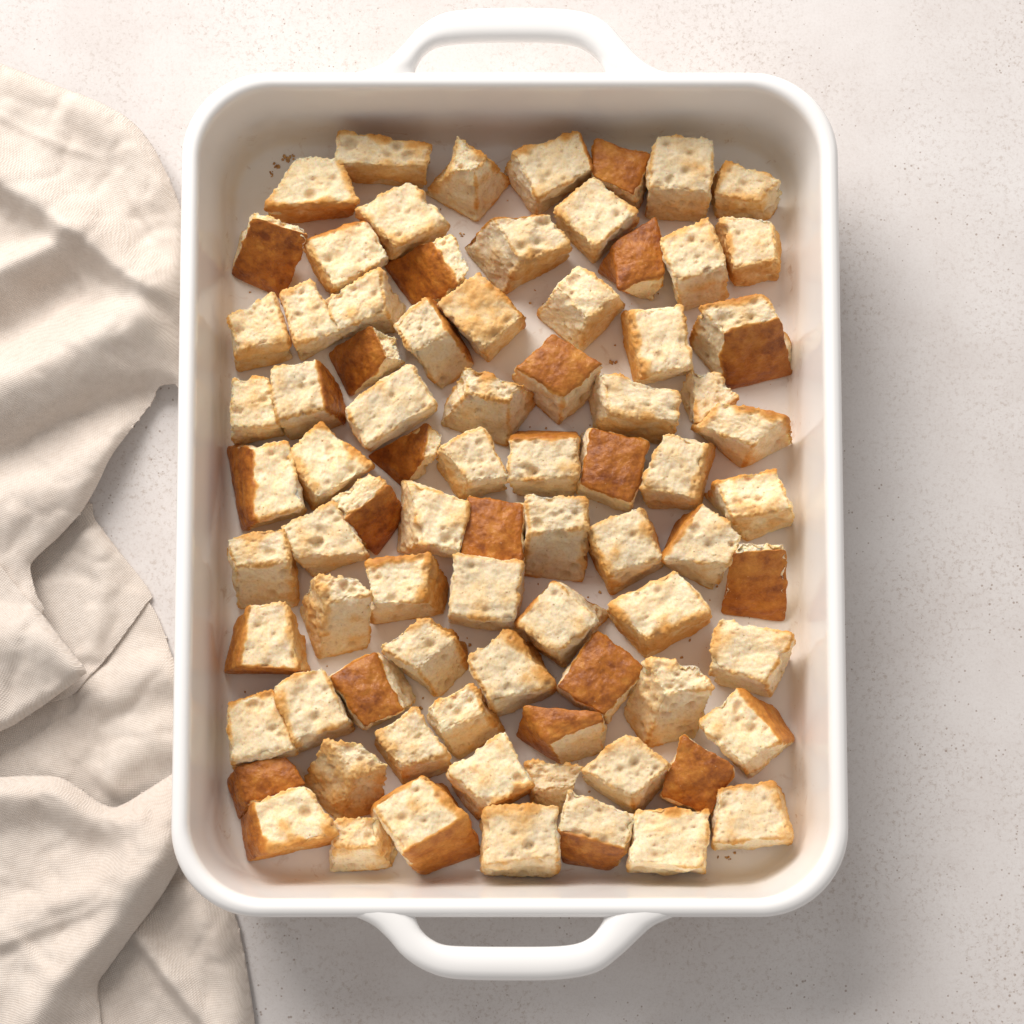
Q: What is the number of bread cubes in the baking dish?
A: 81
